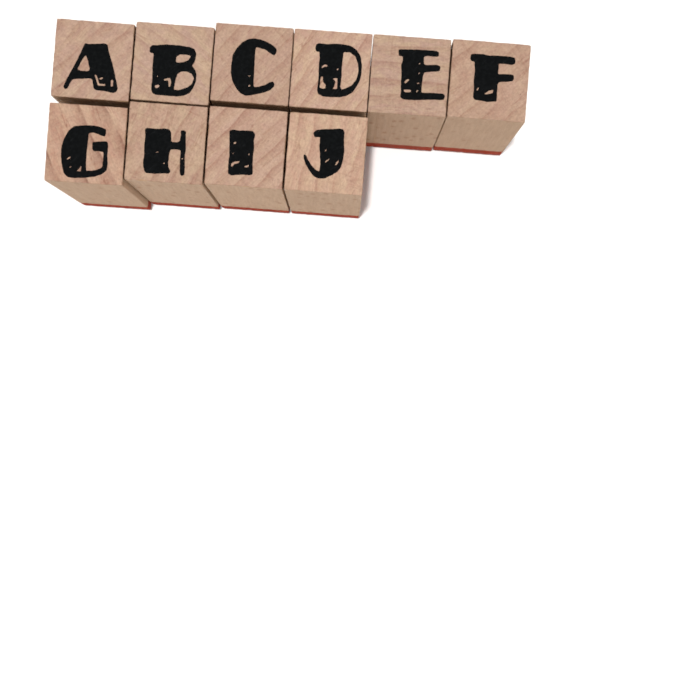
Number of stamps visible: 10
